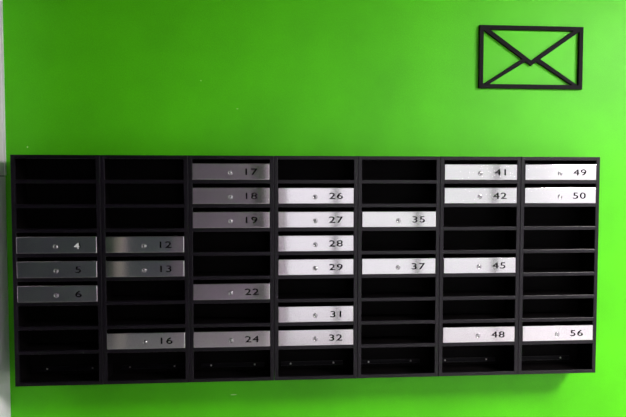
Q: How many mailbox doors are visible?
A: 26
